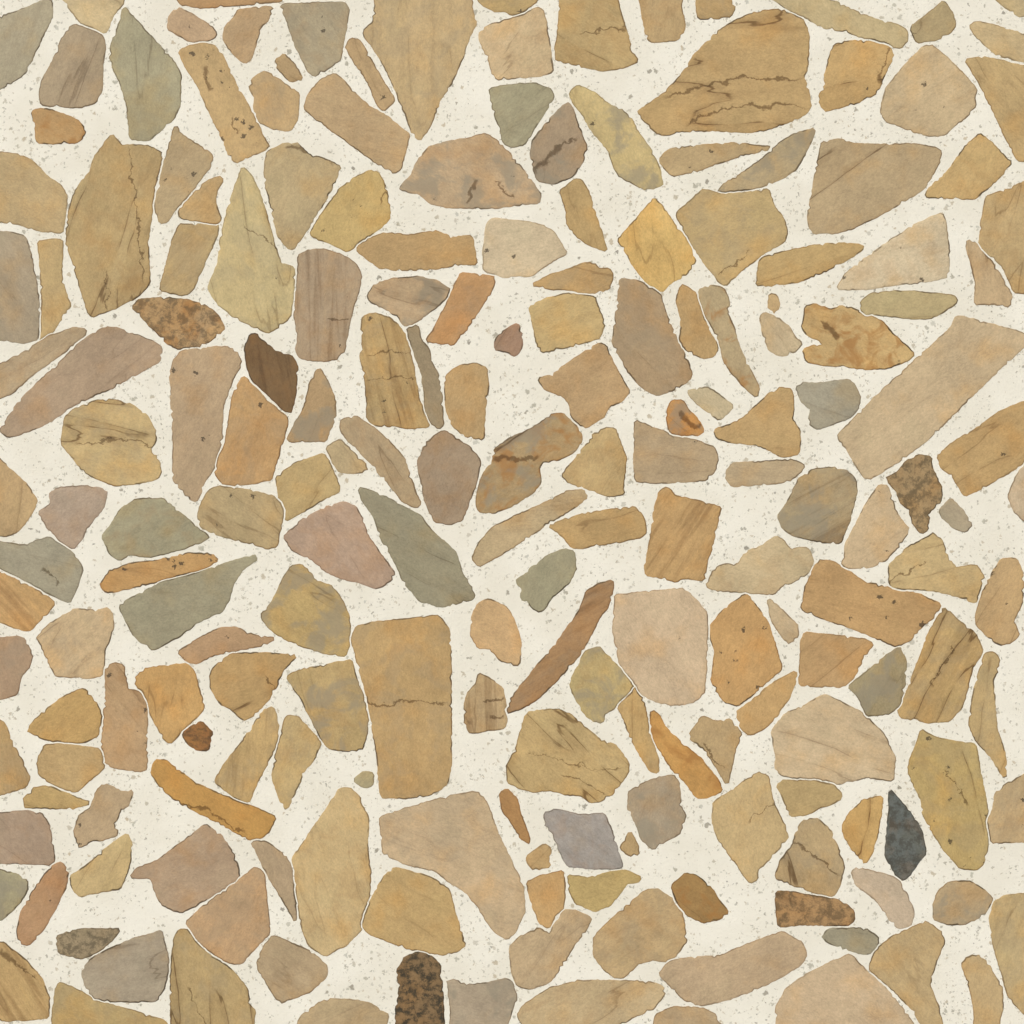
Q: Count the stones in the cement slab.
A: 200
